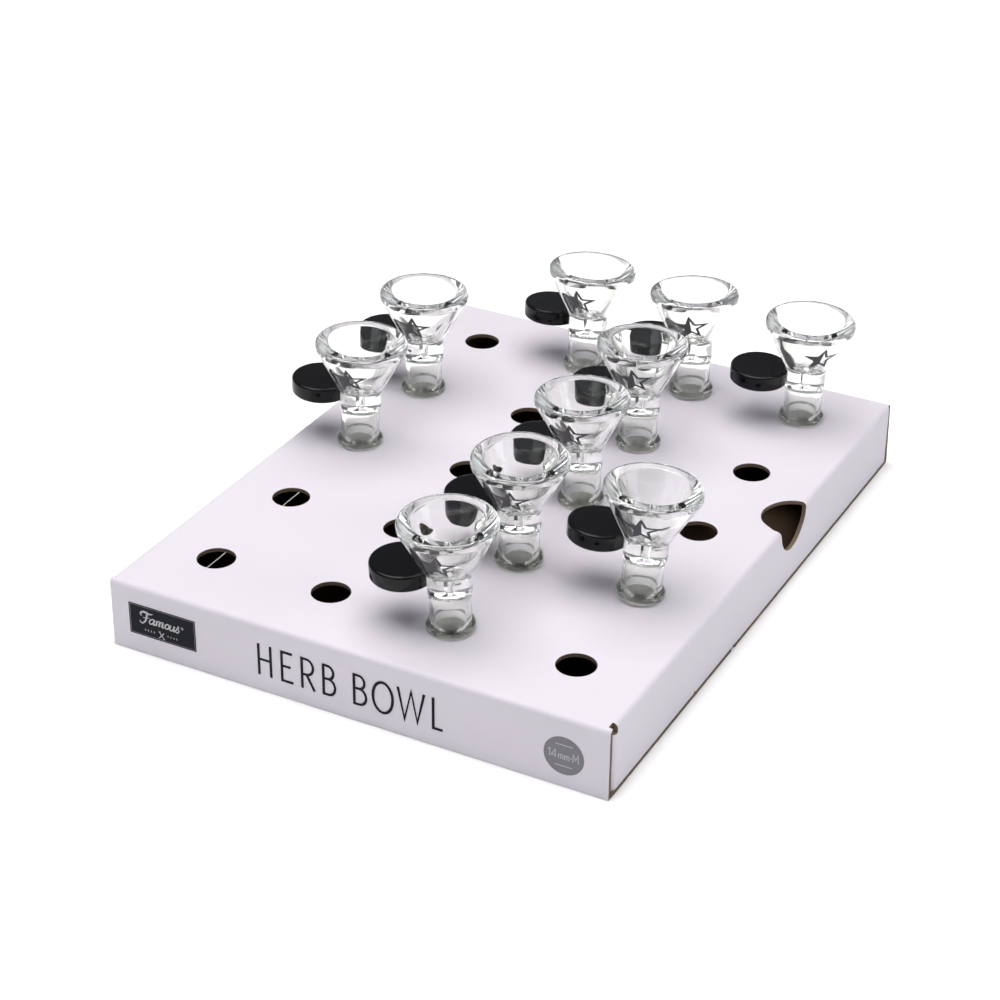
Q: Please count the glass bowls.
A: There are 10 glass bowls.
